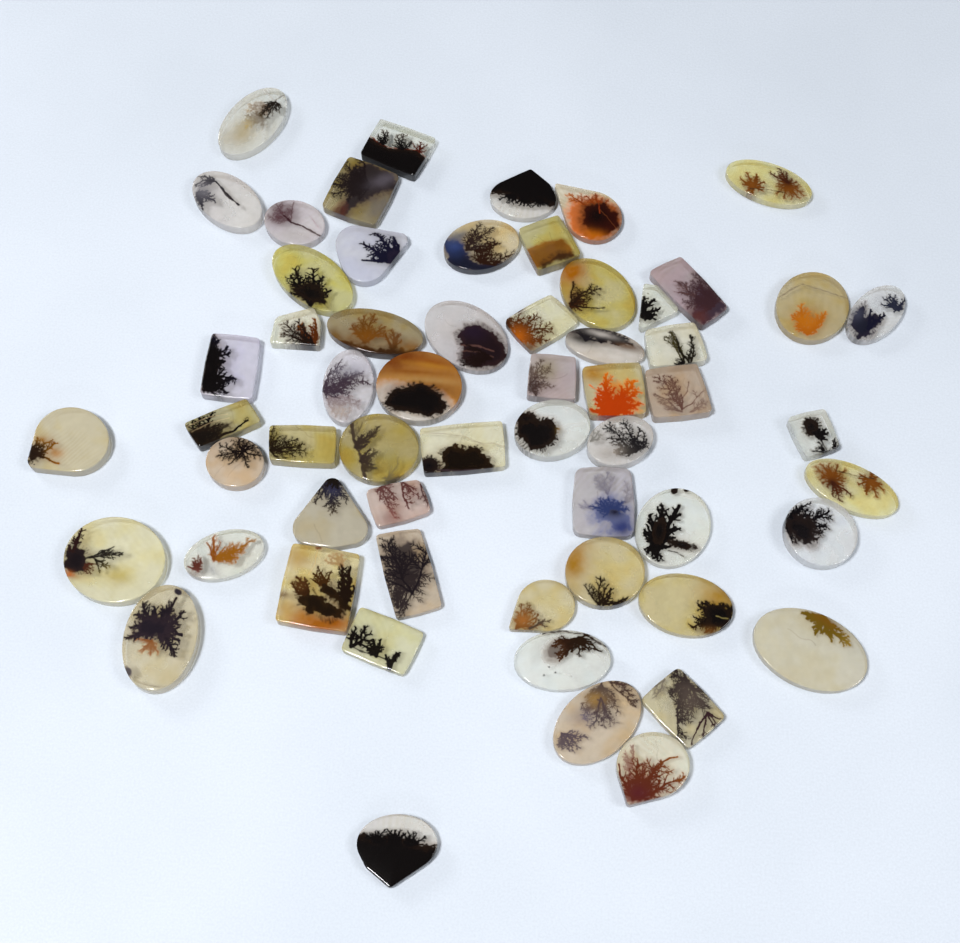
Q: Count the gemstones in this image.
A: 59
